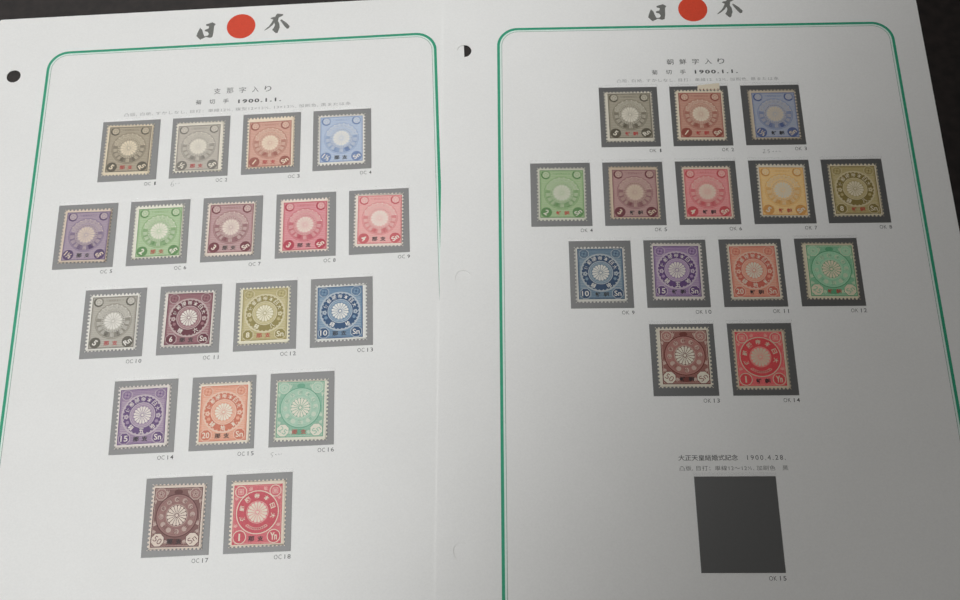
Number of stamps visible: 32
